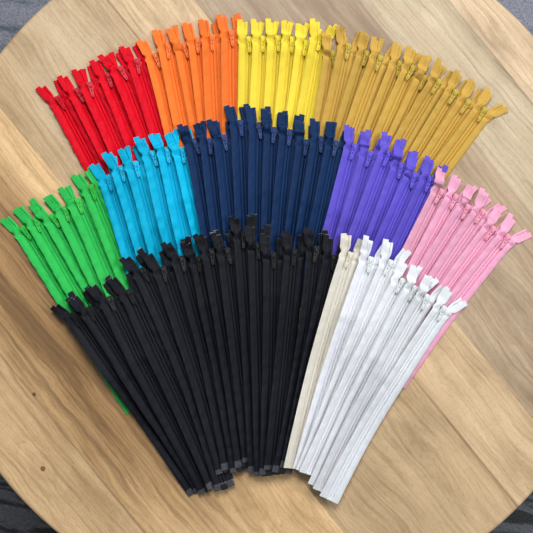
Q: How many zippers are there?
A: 86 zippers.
